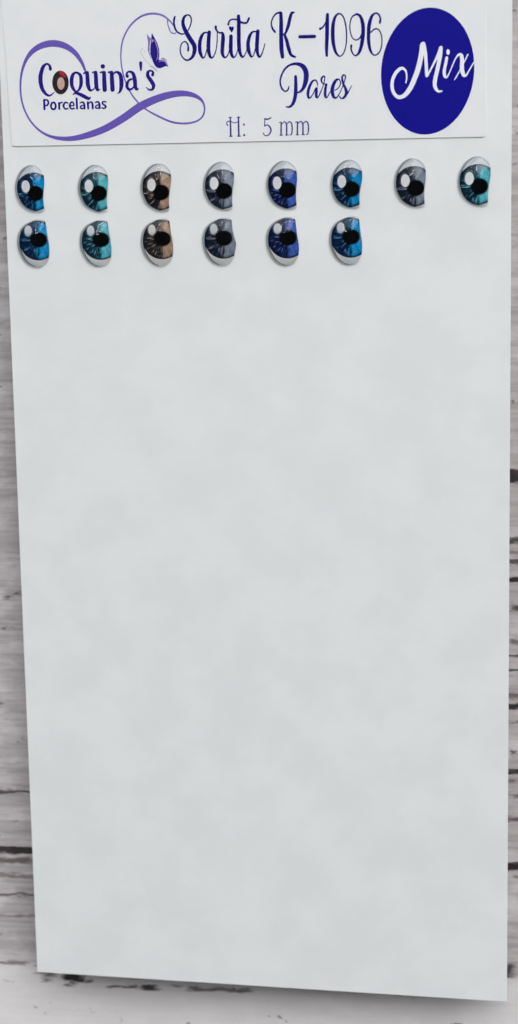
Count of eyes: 14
